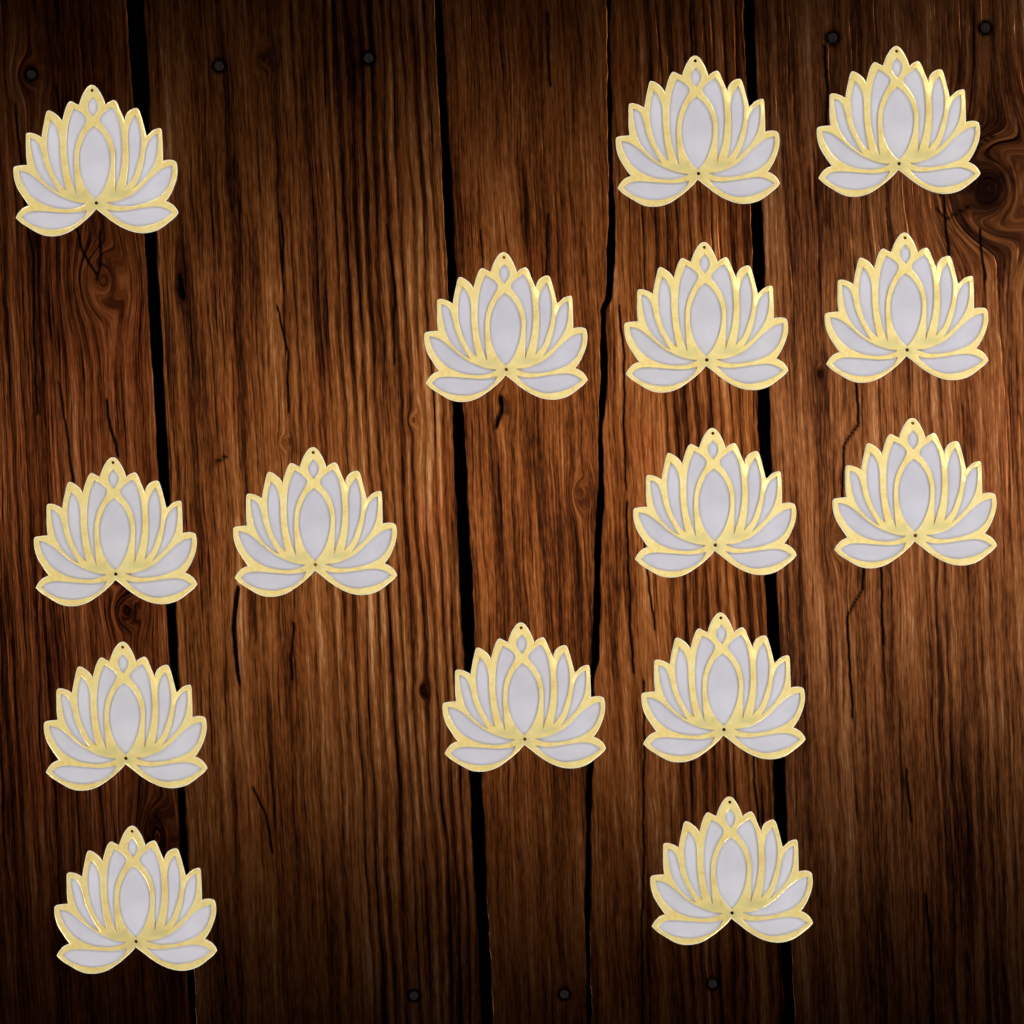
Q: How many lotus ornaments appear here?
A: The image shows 15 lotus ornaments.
